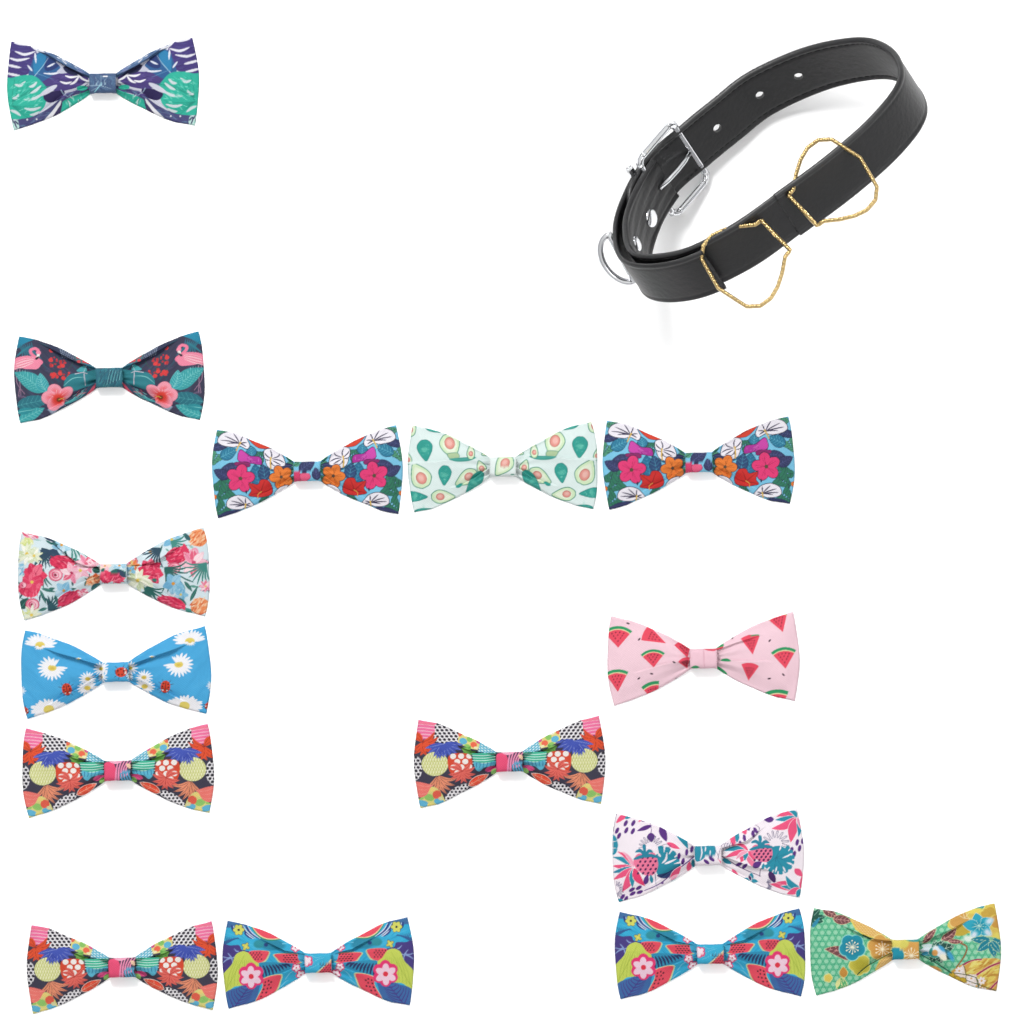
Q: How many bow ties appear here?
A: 15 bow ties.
